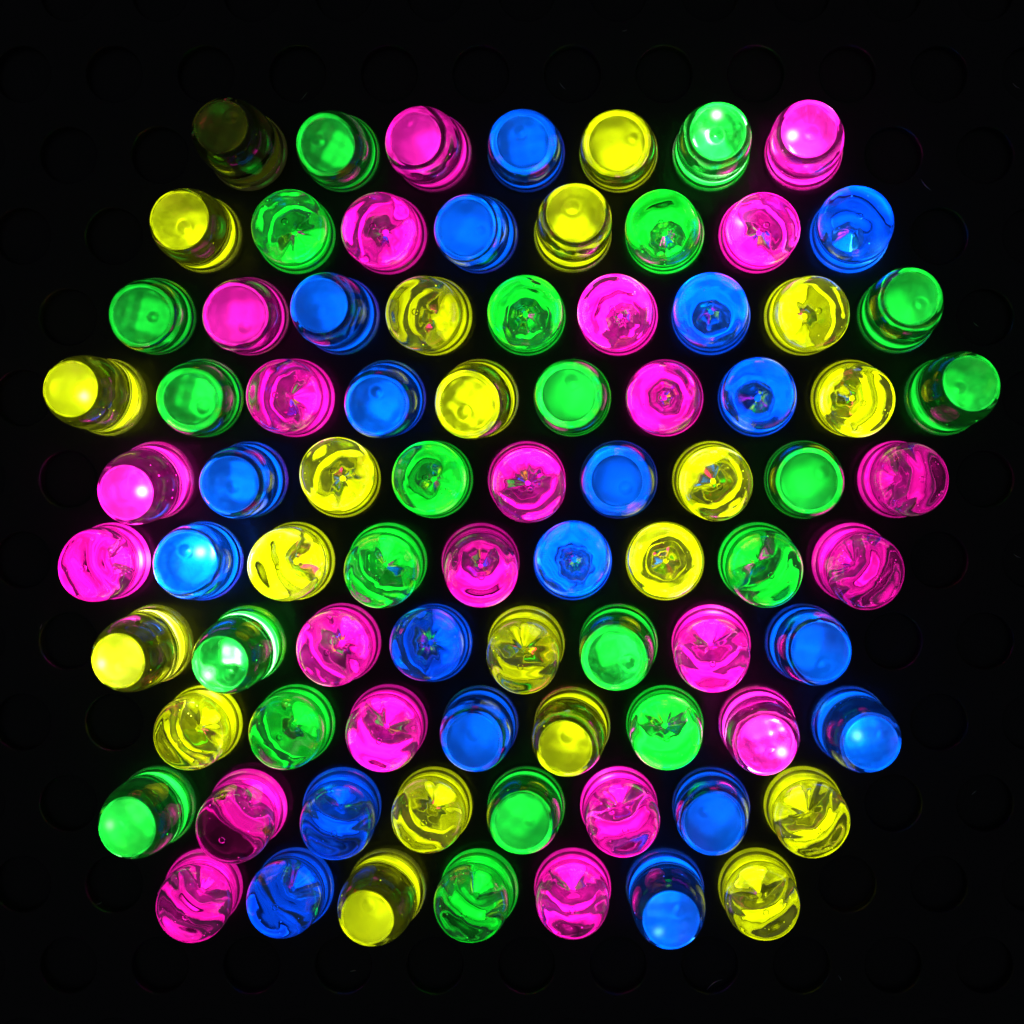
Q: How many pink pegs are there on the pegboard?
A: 22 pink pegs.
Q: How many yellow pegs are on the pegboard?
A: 21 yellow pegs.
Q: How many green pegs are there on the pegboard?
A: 21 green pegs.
